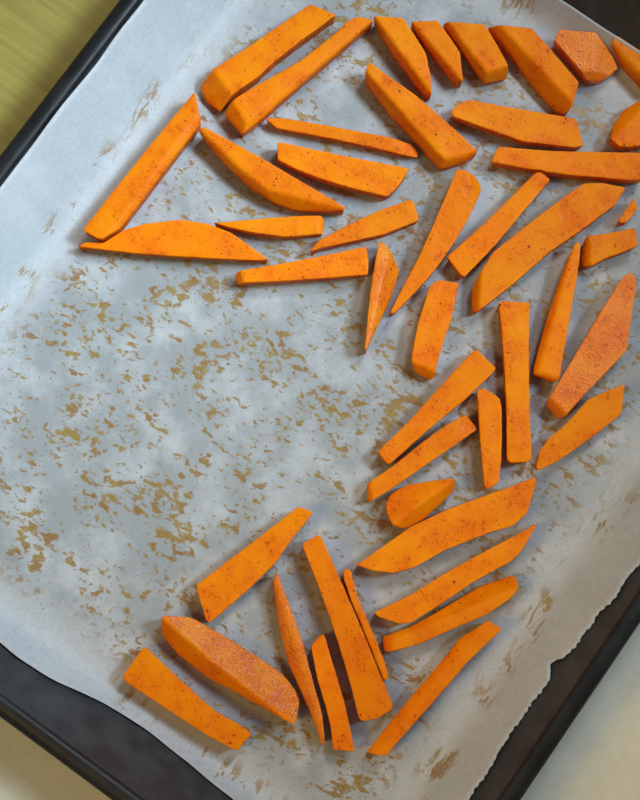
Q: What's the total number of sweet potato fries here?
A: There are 46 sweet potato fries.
